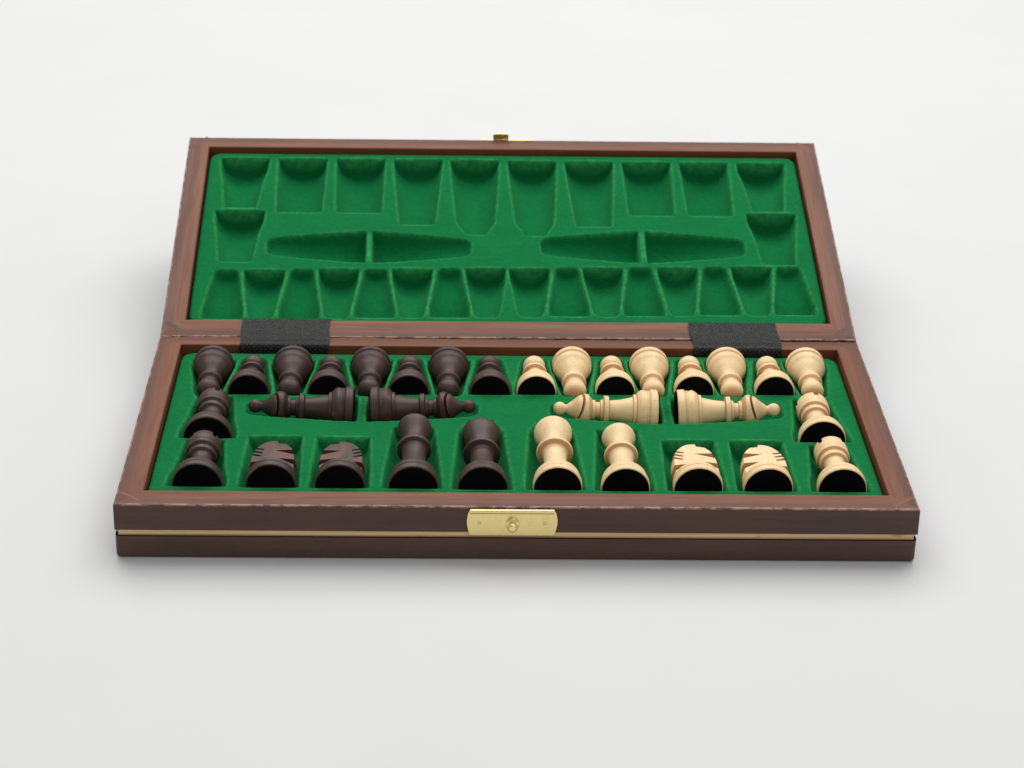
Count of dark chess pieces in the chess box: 16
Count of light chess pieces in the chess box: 16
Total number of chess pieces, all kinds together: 32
